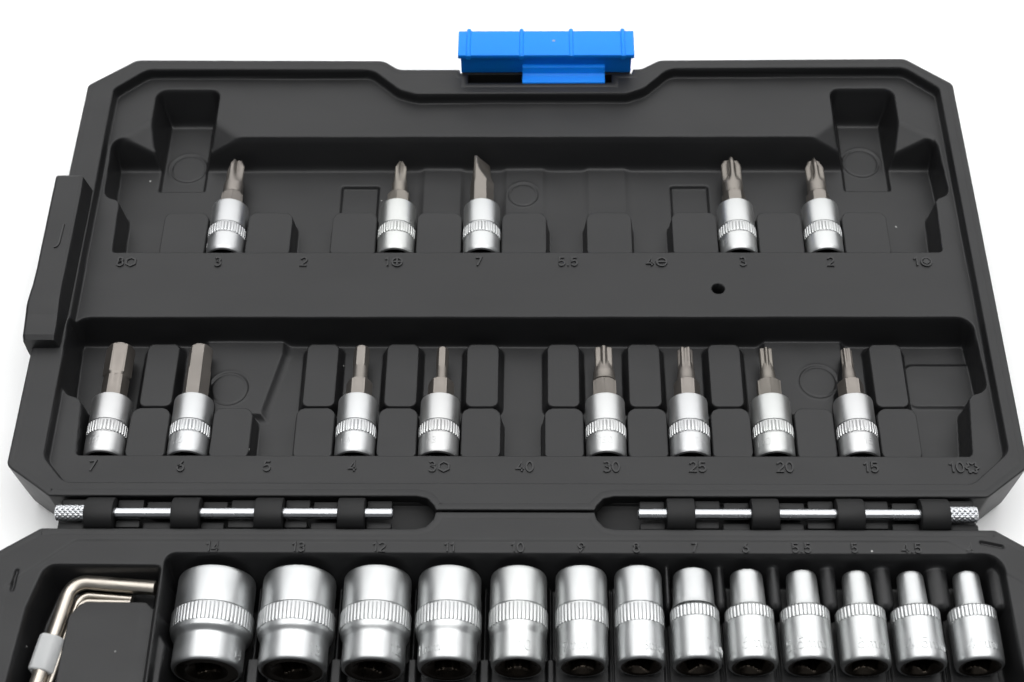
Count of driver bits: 13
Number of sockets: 13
